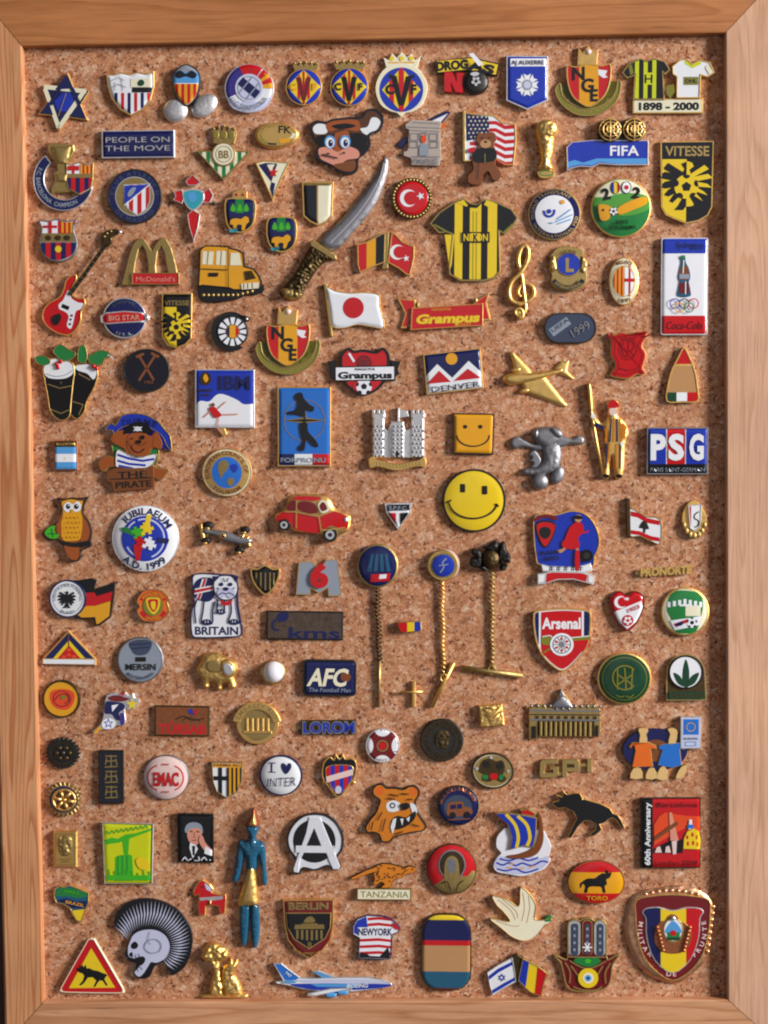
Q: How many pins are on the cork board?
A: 141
